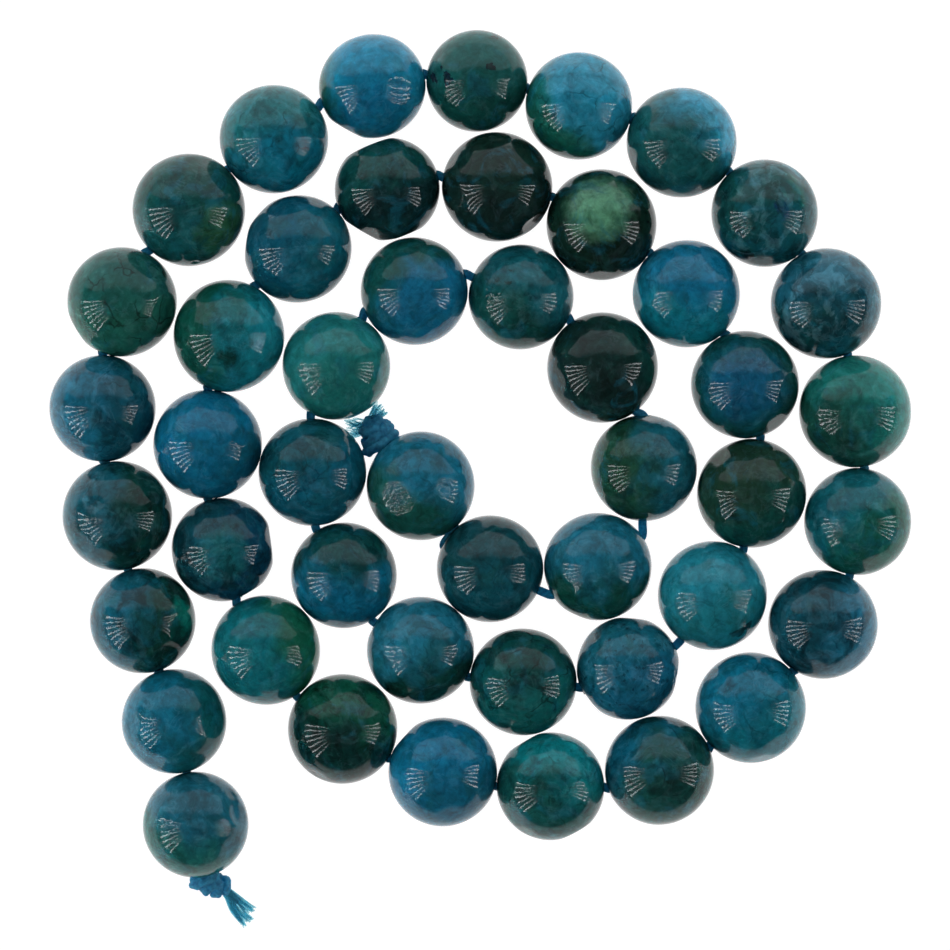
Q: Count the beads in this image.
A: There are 47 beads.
